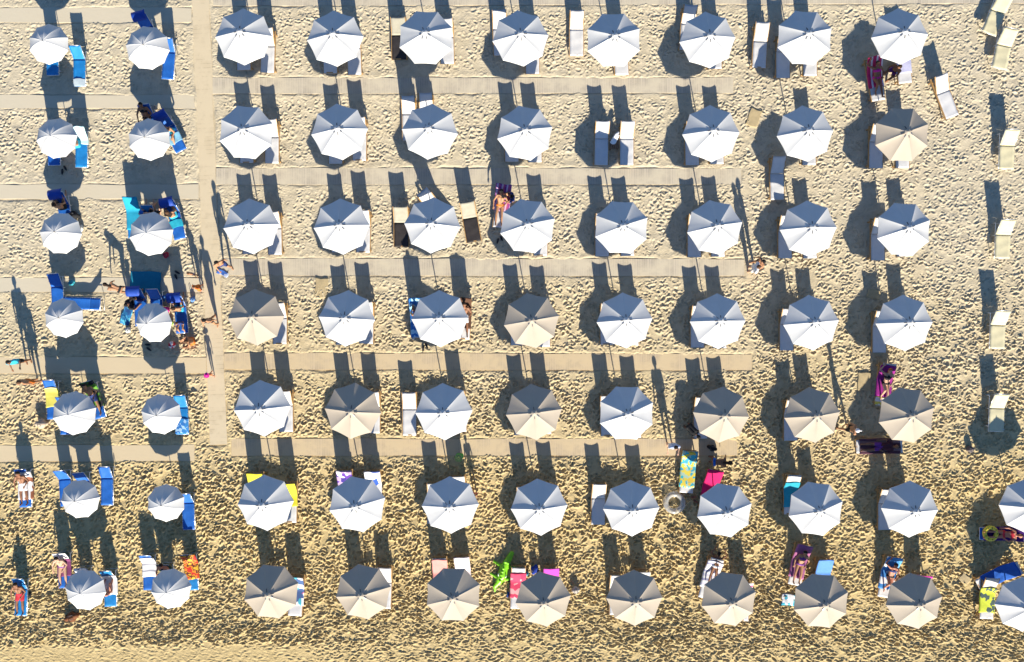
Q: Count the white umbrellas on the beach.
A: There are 55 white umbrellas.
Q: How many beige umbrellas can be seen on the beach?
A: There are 16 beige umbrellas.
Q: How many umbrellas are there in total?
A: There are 71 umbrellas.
